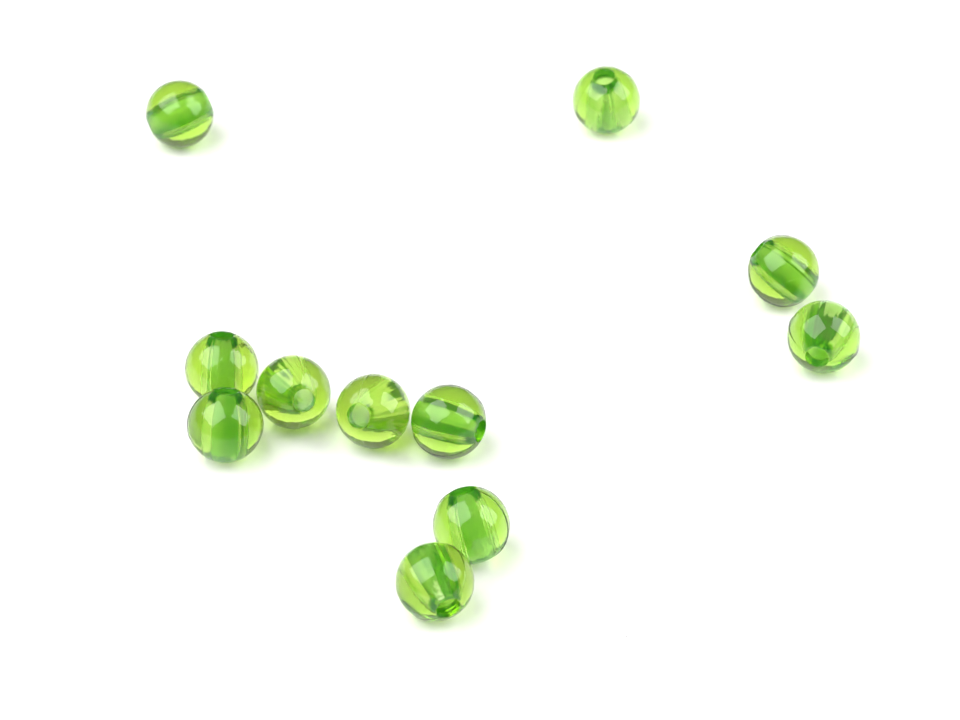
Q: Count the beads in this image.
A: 11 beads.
